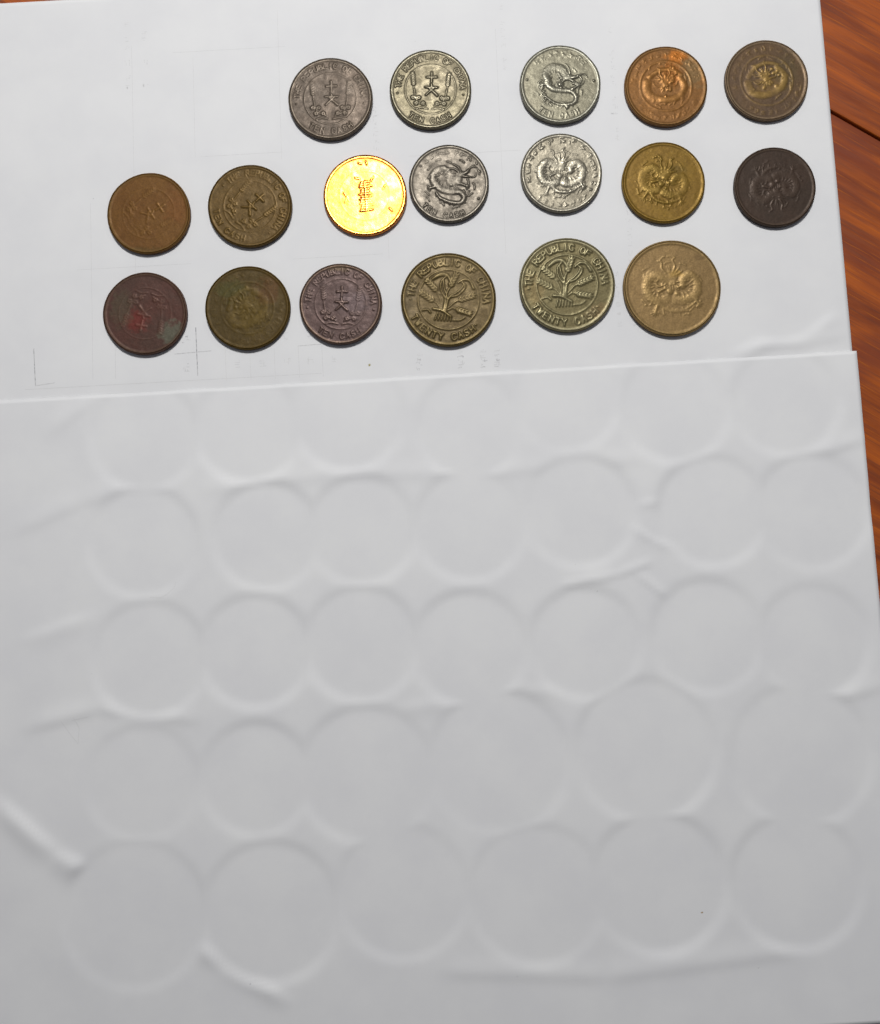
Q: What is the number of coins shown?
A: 18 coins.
